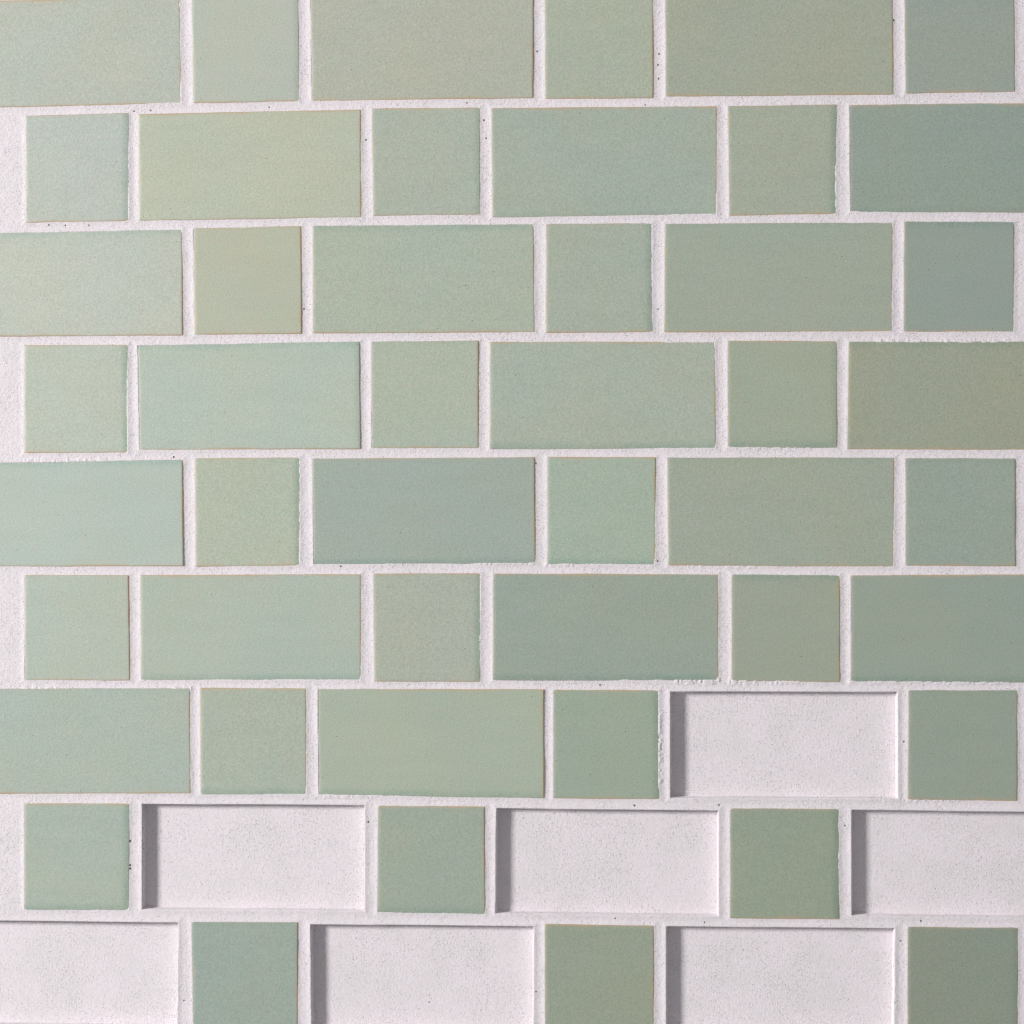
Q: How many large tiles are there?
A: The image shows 20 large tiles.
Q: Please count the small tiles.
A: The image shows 27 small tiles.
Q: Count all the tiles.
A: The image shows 47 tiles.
